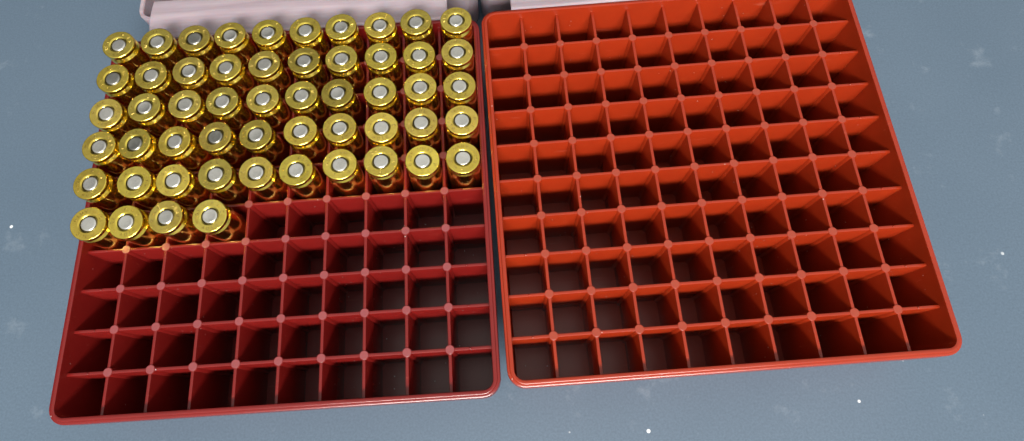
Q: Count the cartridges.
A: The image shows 54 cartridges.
